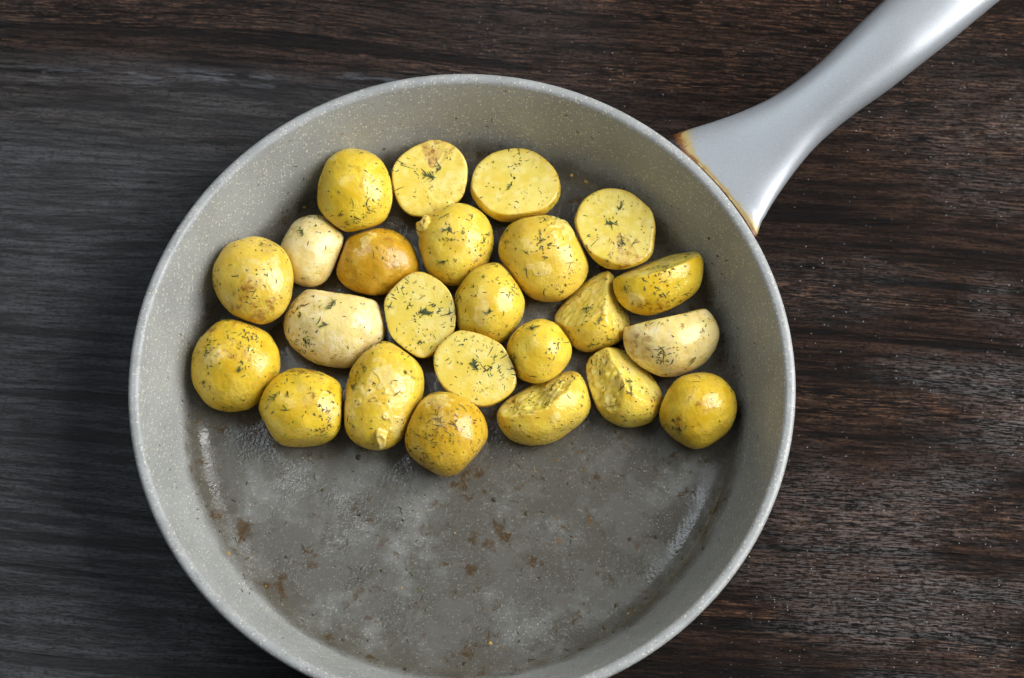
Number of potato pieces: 24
